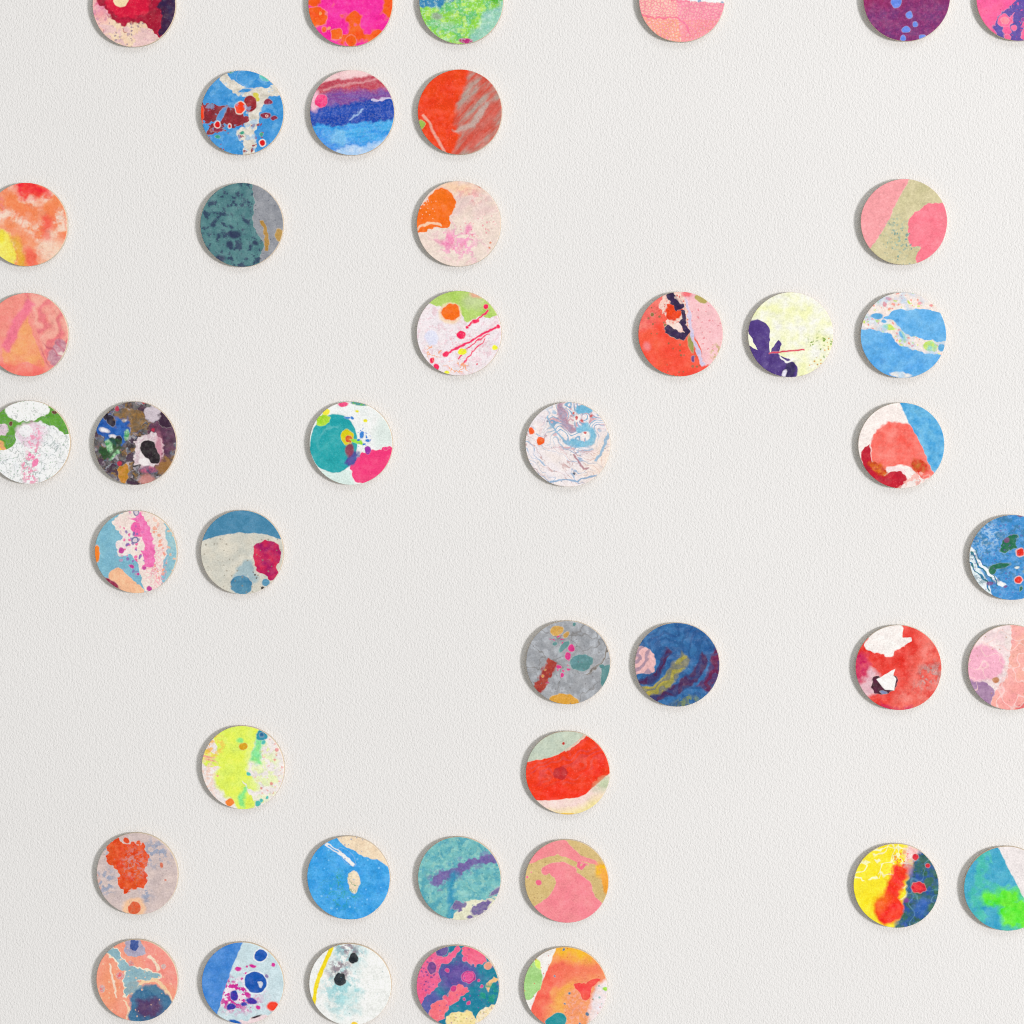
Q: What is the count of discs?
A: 43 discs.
